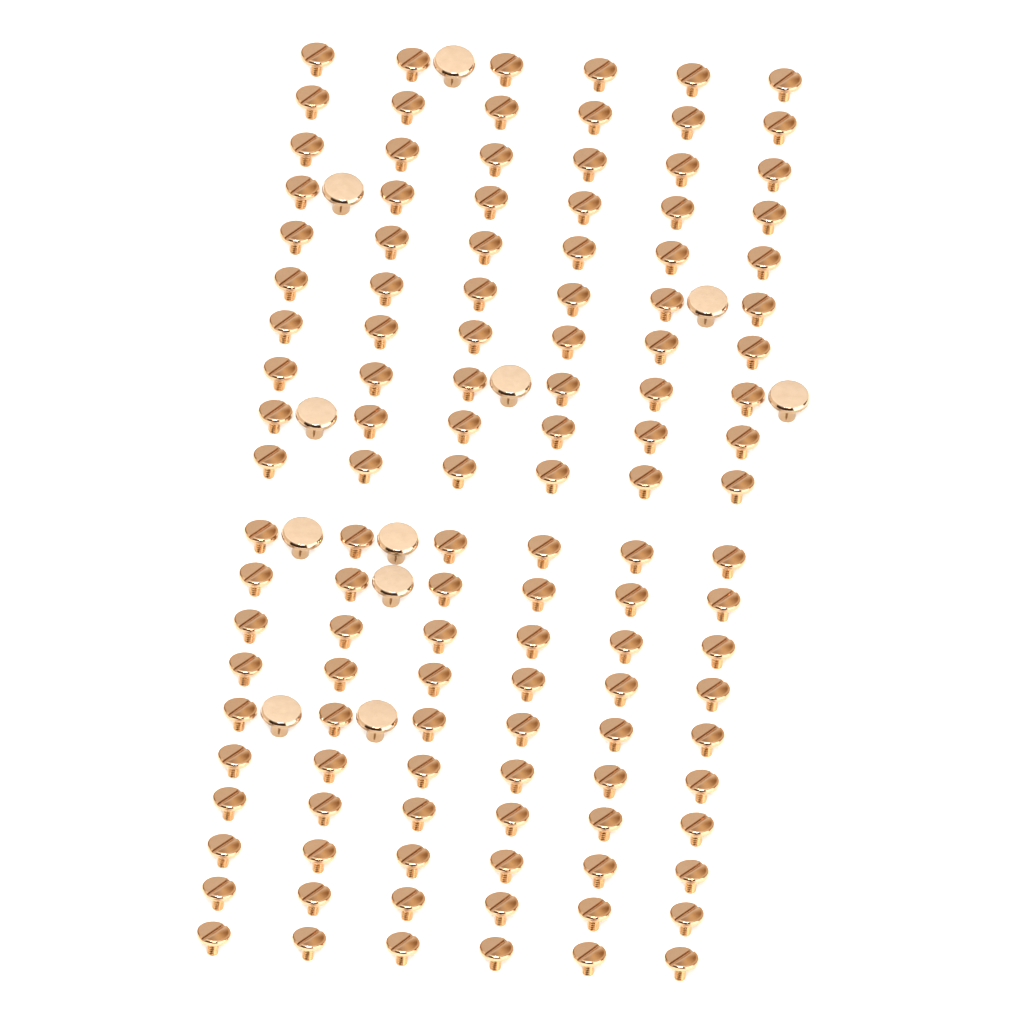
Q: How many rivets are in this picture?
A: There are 11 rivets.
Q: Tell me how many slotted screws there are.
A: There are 120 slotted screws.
